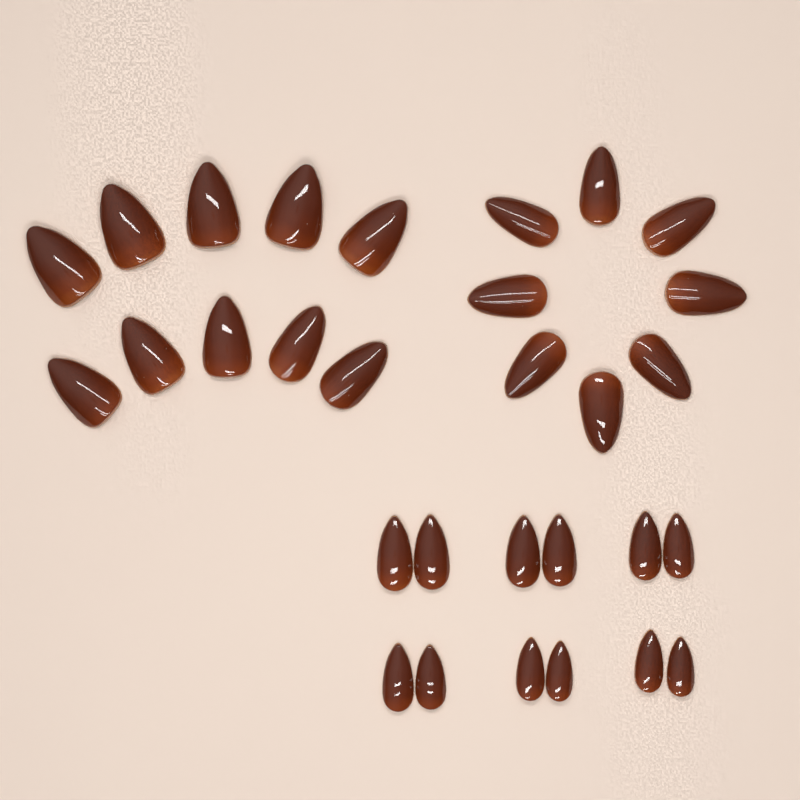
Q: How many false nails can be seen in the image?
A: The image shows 30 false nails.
